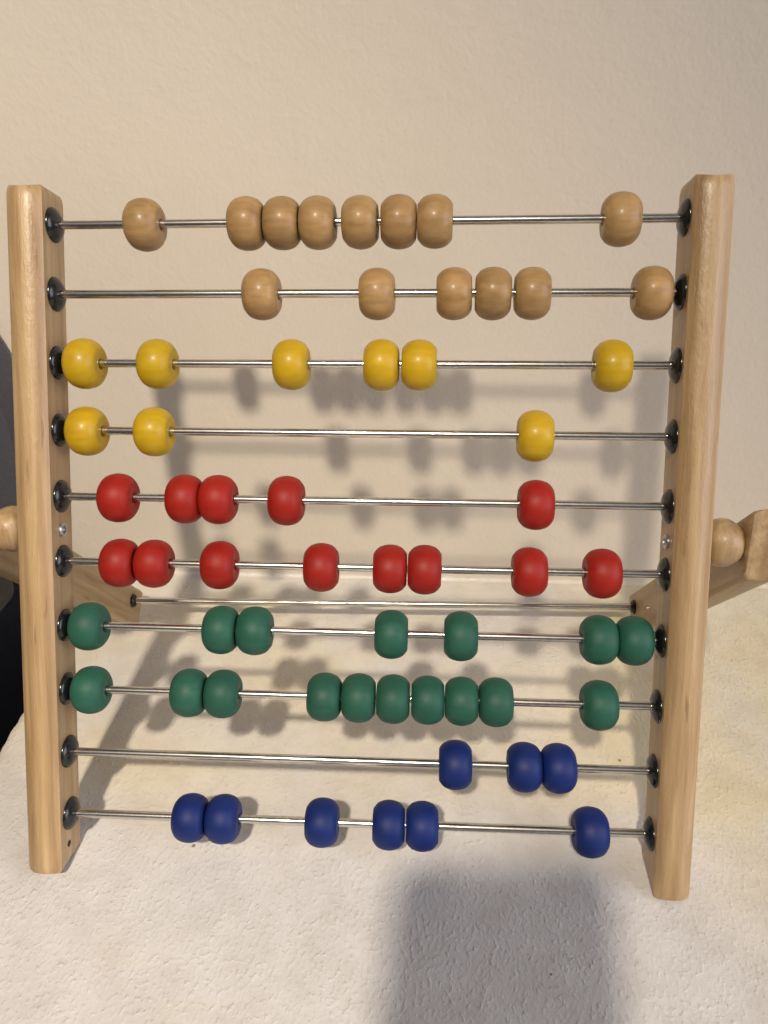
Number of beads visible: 62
